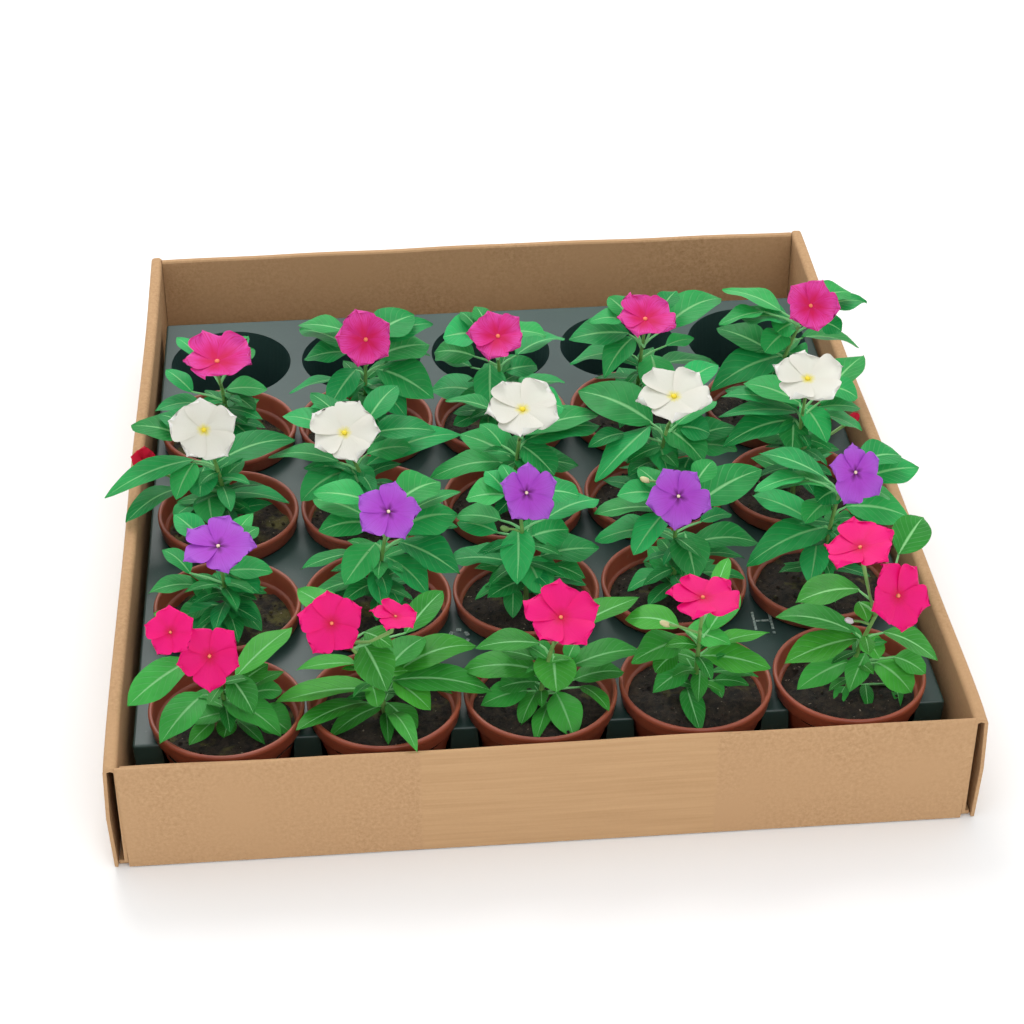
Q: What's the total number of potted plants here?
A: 20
